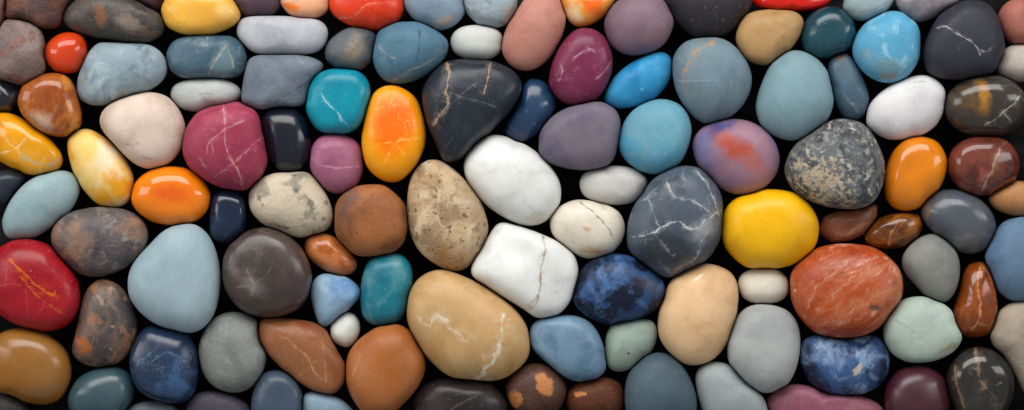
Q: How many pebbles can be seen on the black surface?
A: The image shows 117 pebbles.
